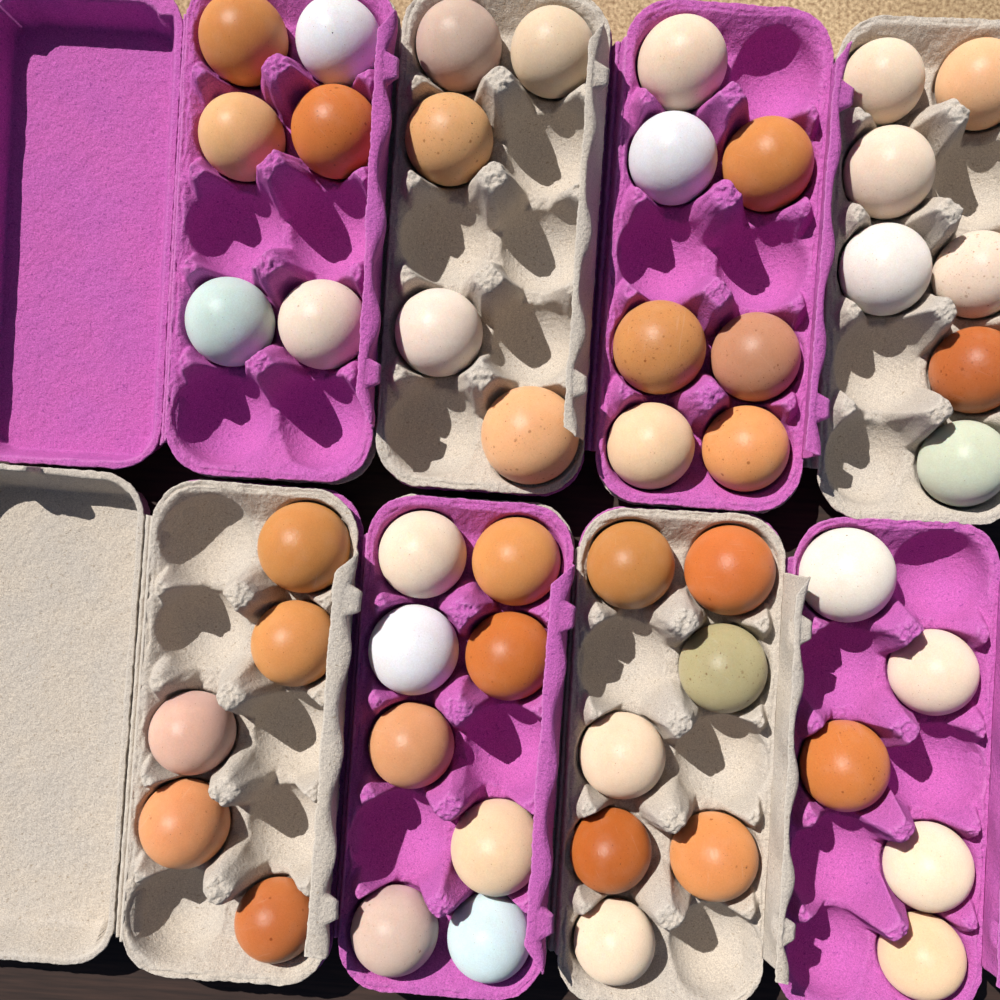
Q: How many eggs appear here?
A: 50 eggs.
